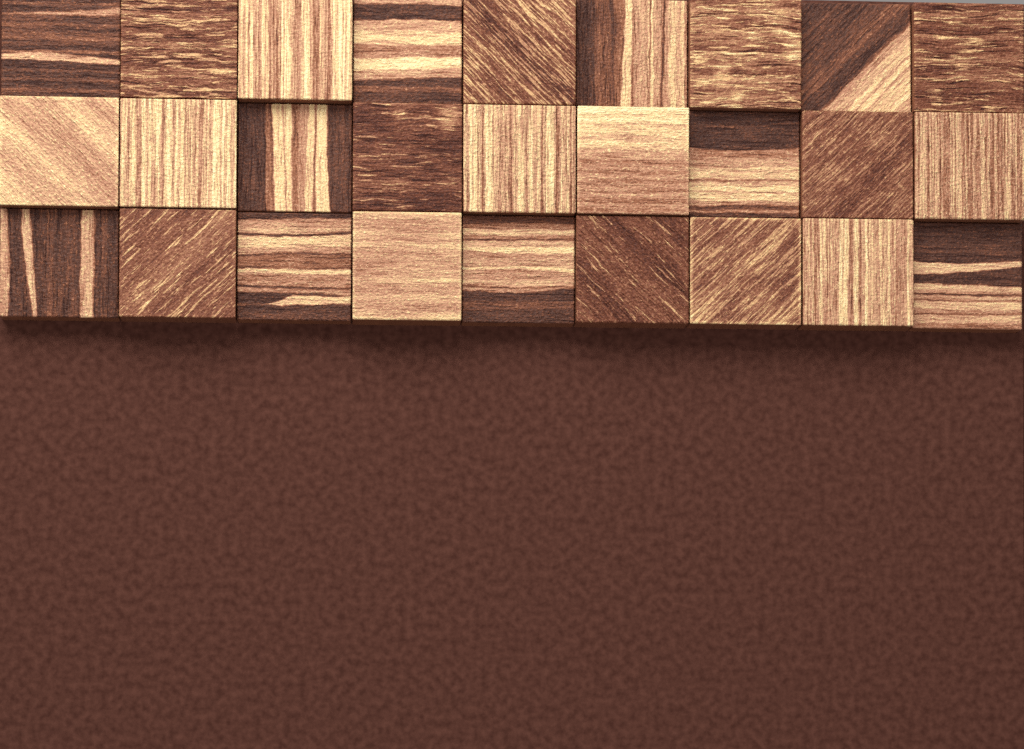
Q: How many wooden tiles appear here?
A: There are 27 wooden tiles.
